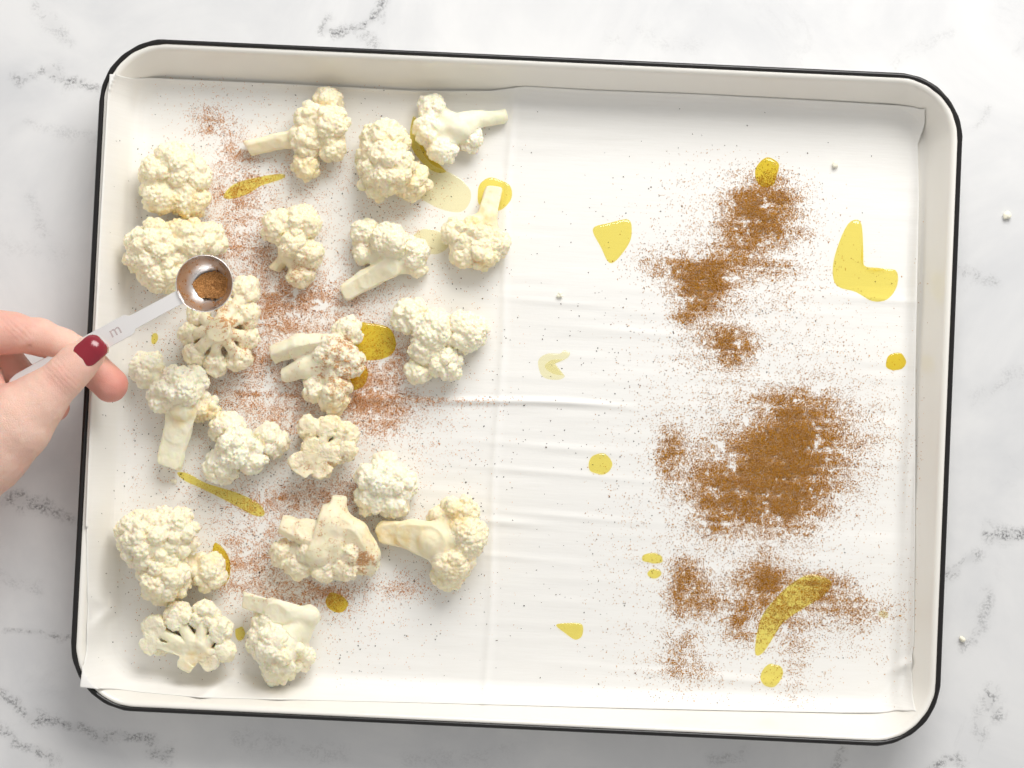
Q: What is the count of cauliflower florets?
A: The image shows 20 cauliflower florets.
